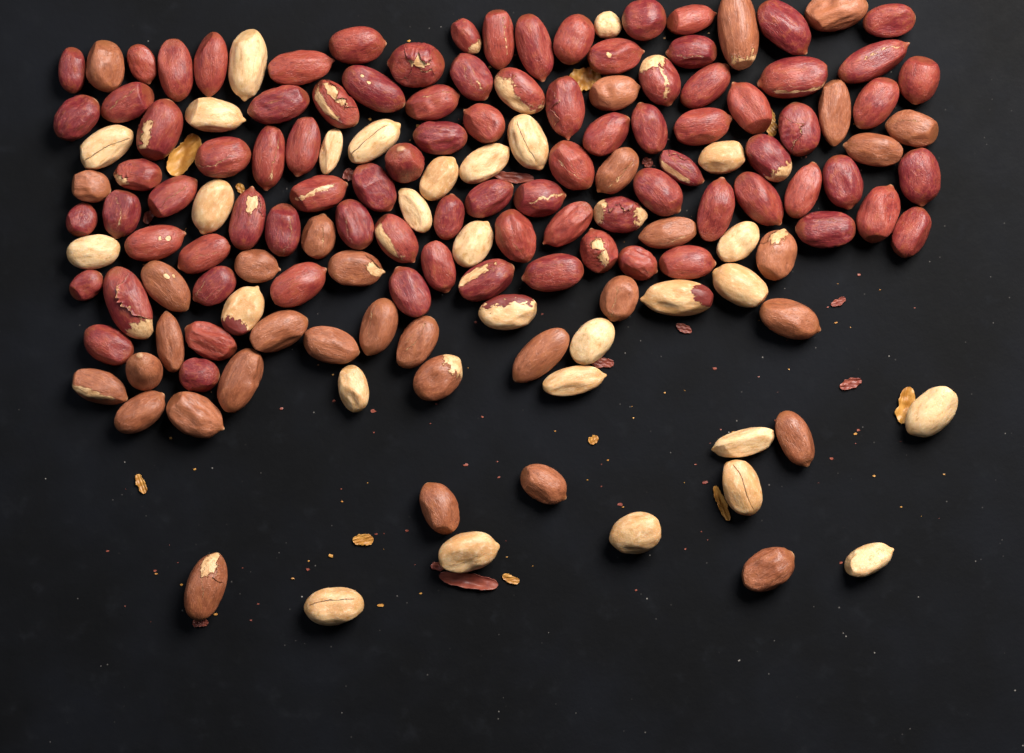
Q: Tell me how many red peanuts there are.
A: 88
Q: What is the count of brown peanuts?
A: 34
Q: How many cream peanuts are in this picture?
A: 29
